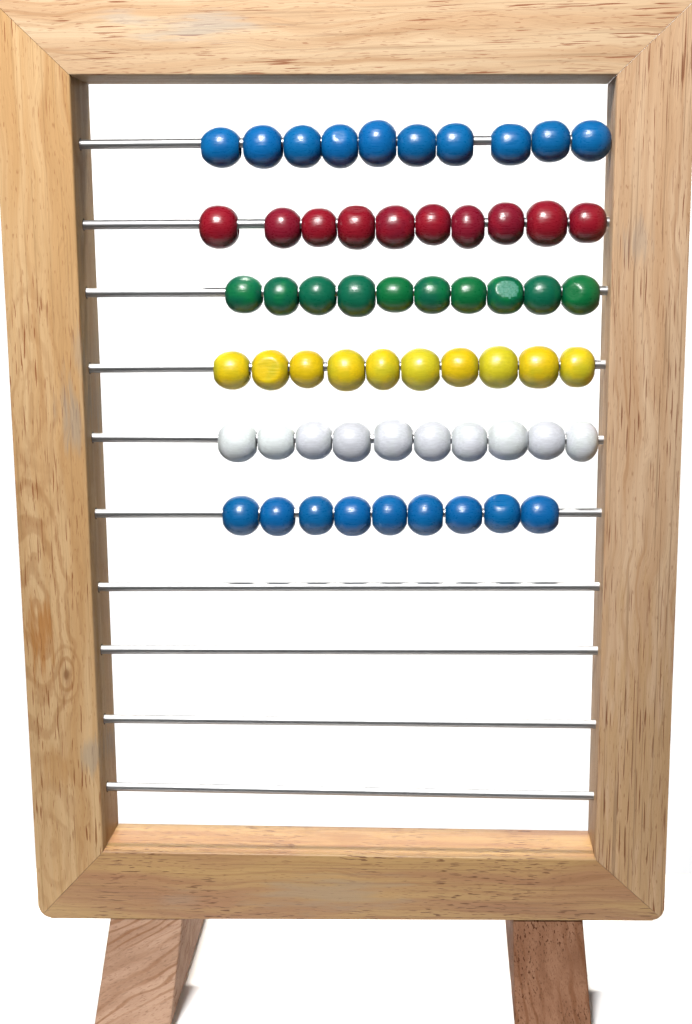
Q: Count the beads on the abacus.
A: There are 59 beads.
